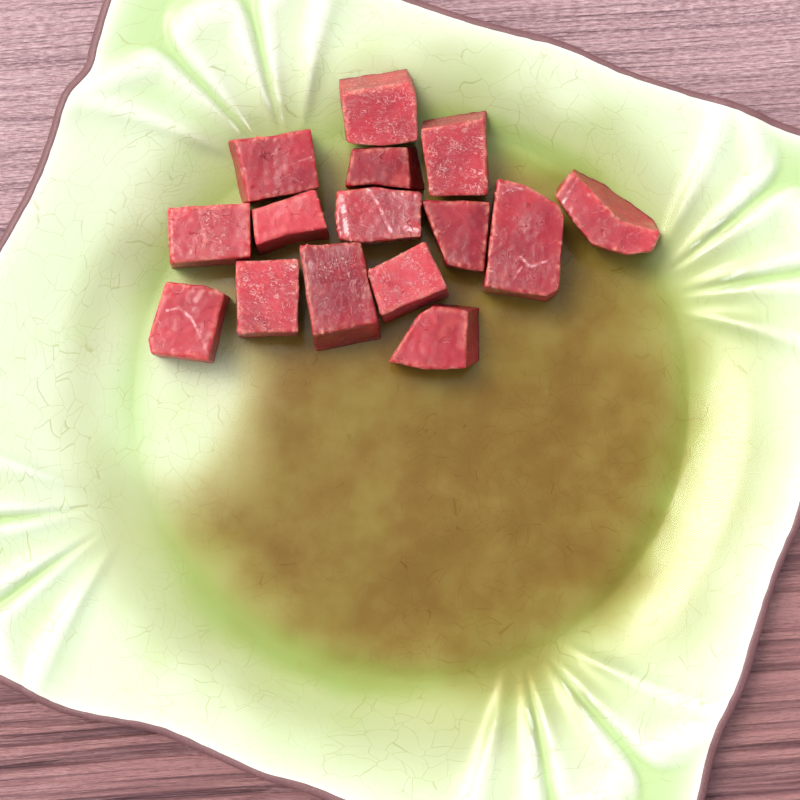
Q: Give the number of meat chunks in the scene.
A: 15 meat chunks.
